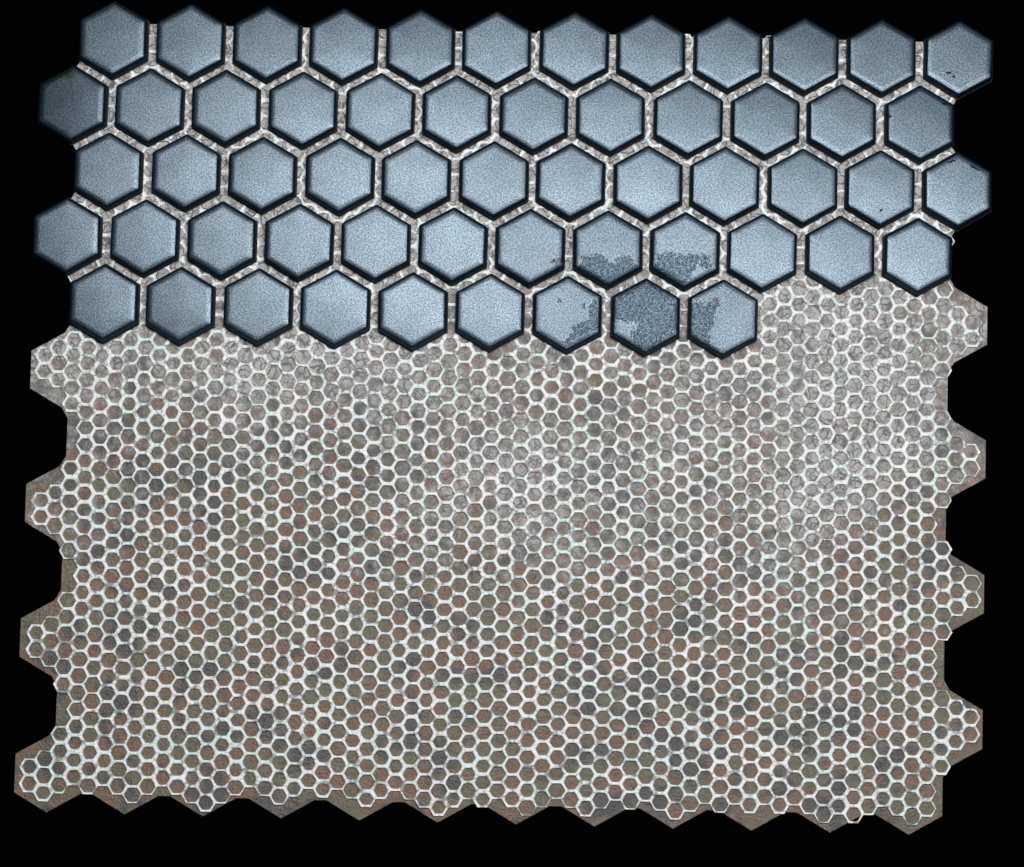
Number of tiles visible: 57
